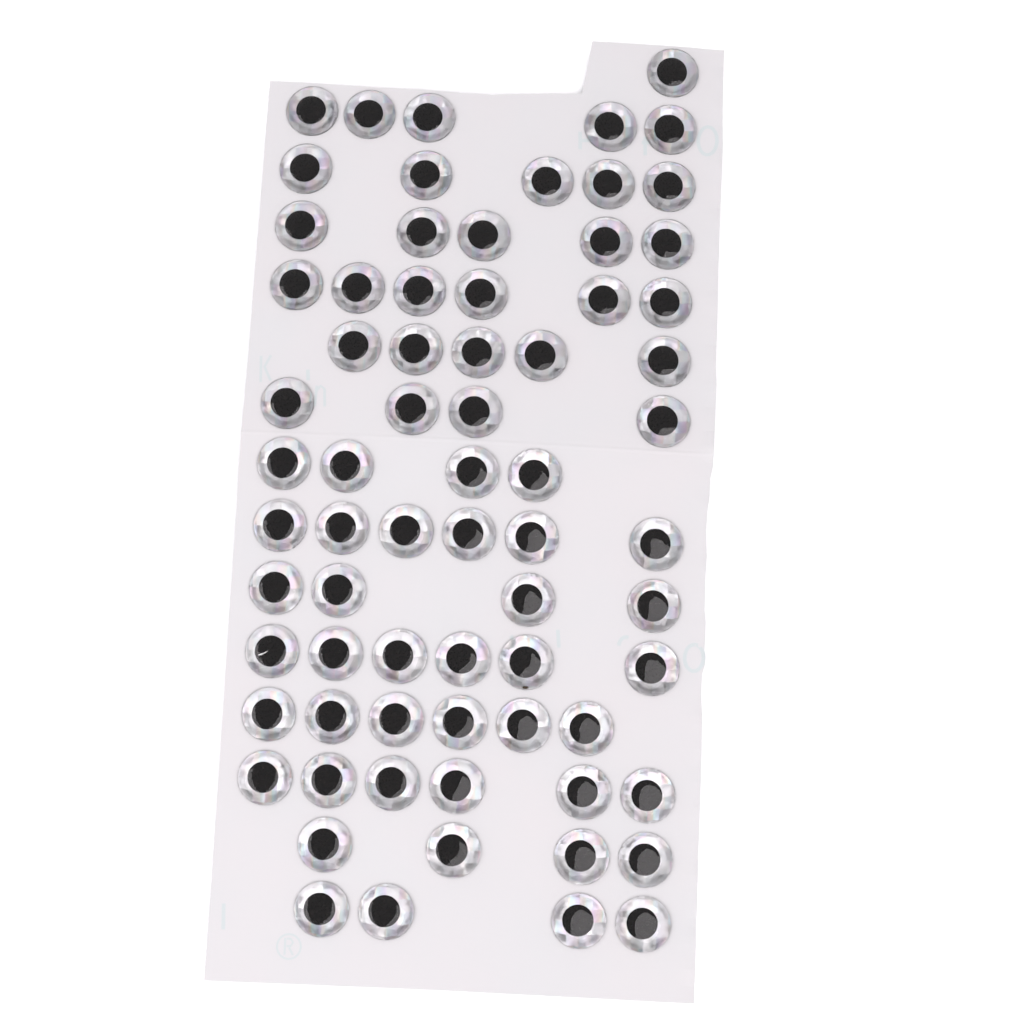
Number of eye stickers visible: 71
